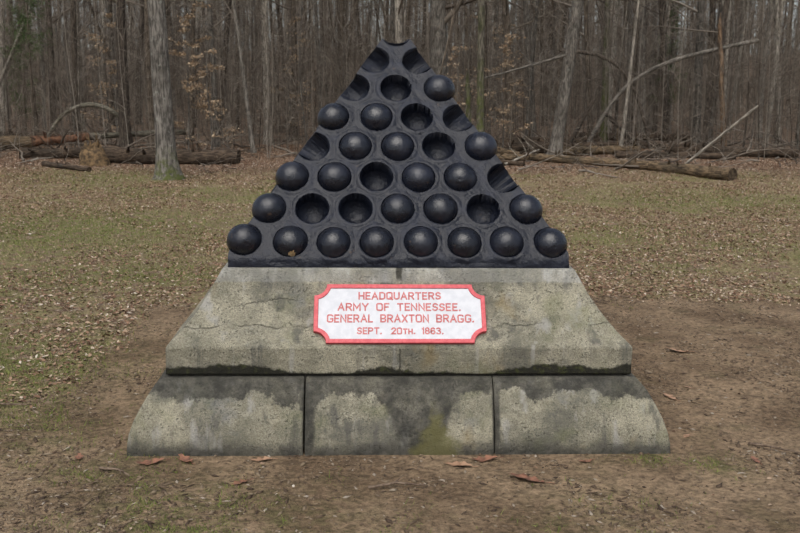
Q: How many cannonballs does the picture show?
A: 22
